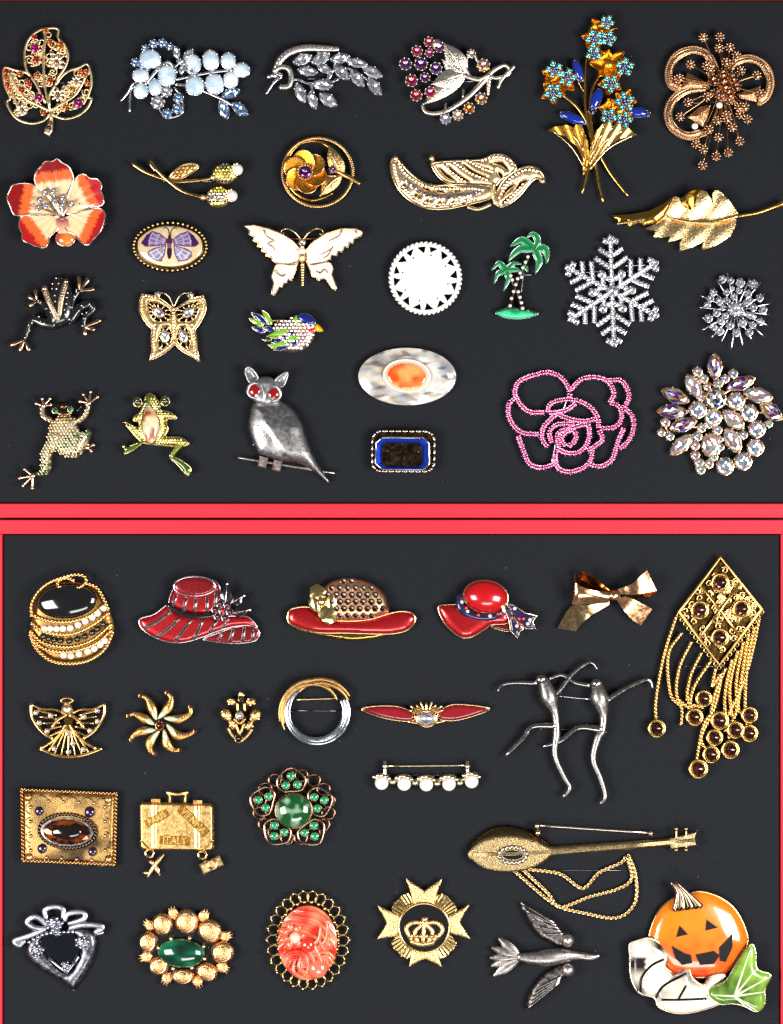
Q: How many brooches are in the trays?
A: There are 50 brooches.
